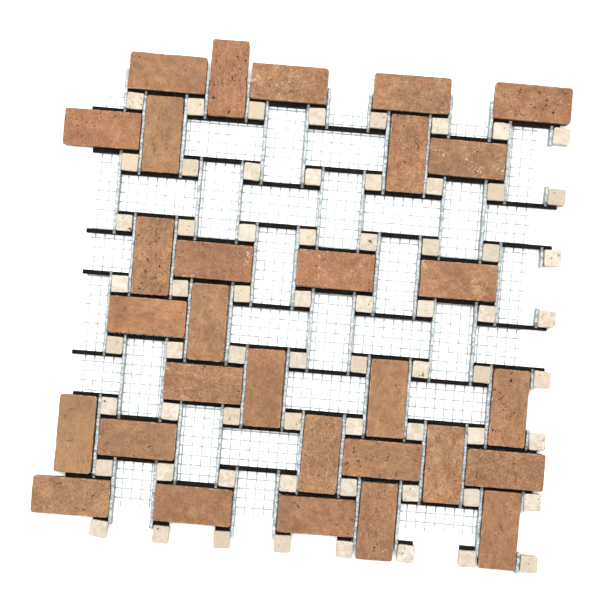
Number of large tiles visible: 30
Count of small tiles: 64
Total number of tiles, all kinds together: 94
